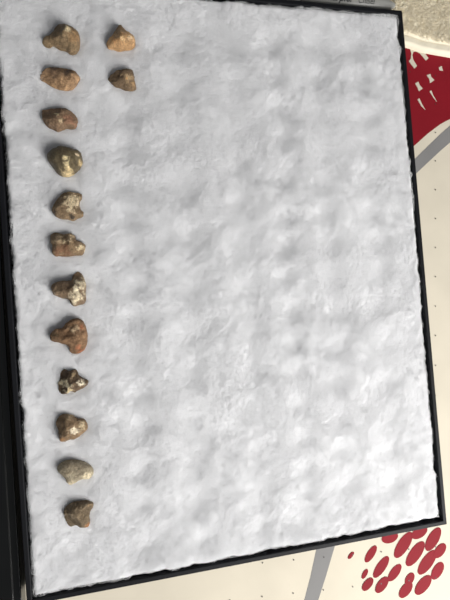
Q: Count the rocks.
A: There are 14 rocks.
